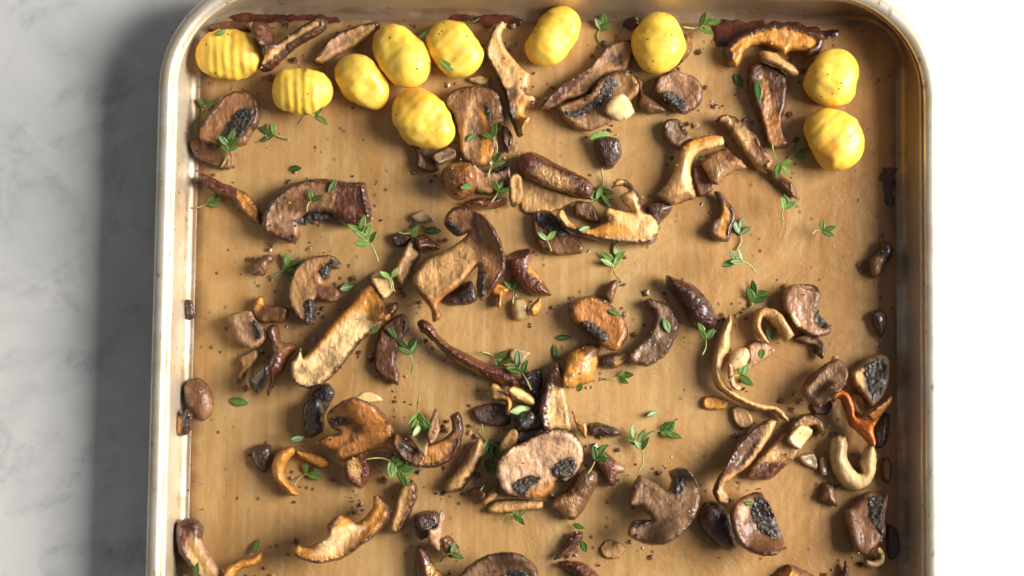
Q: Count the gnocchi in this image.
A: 10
